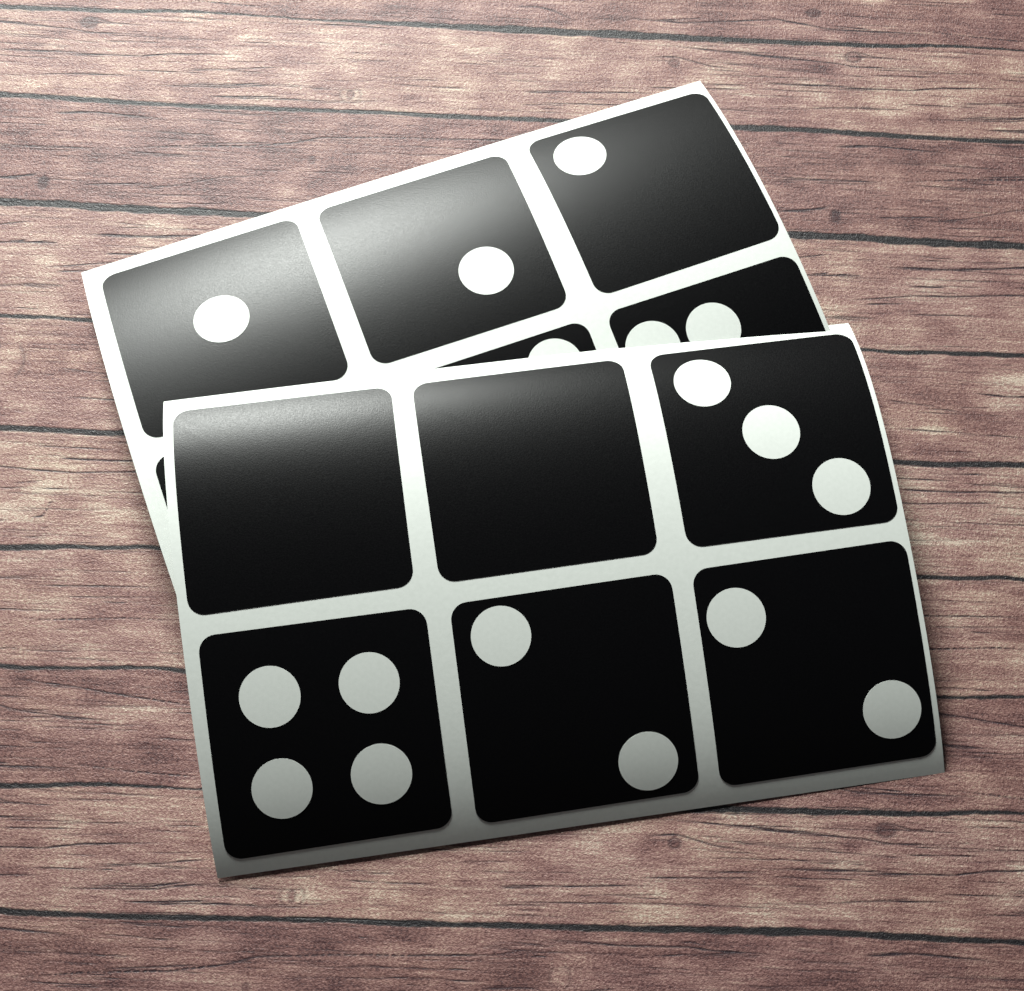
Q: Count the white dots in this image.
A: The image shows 17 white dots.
